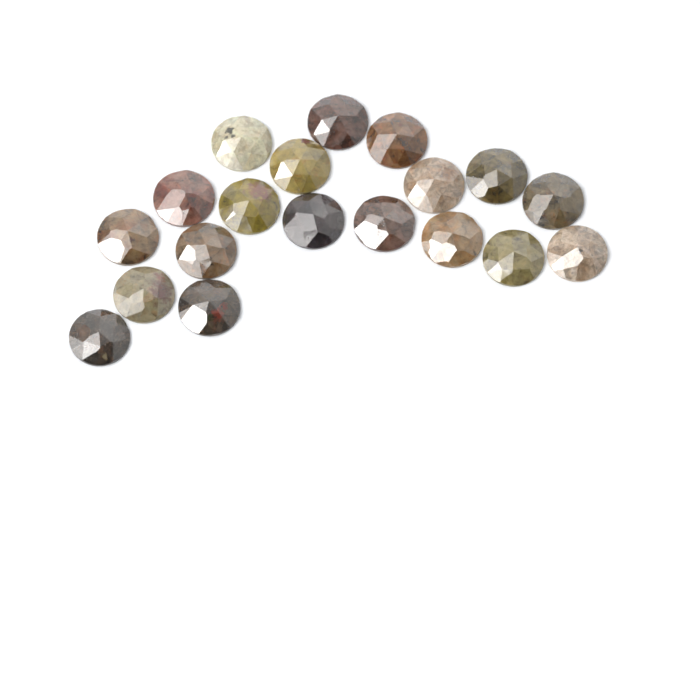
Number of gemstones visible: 19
